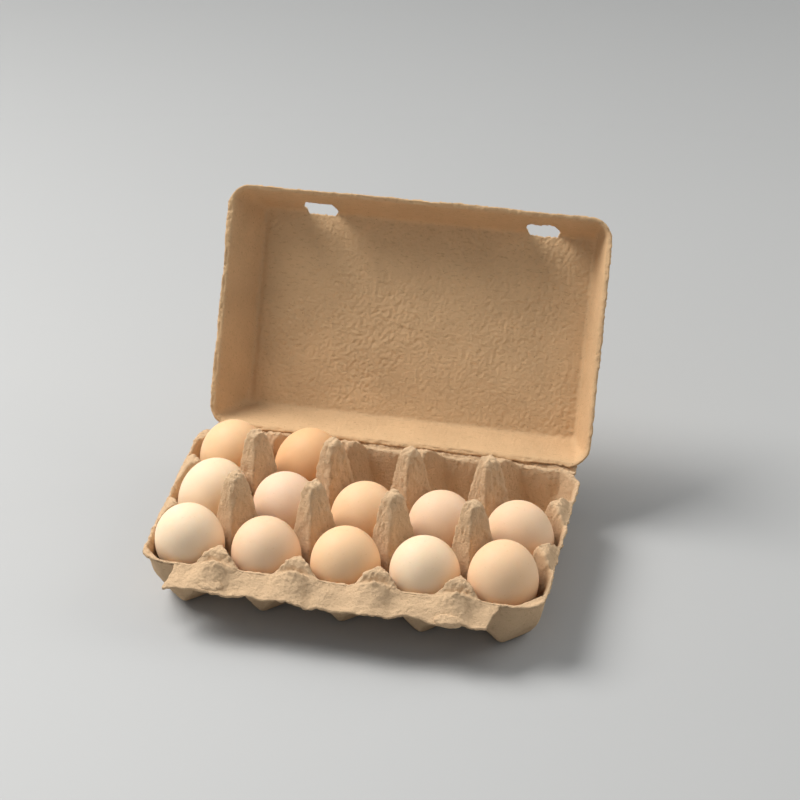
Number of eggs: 12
